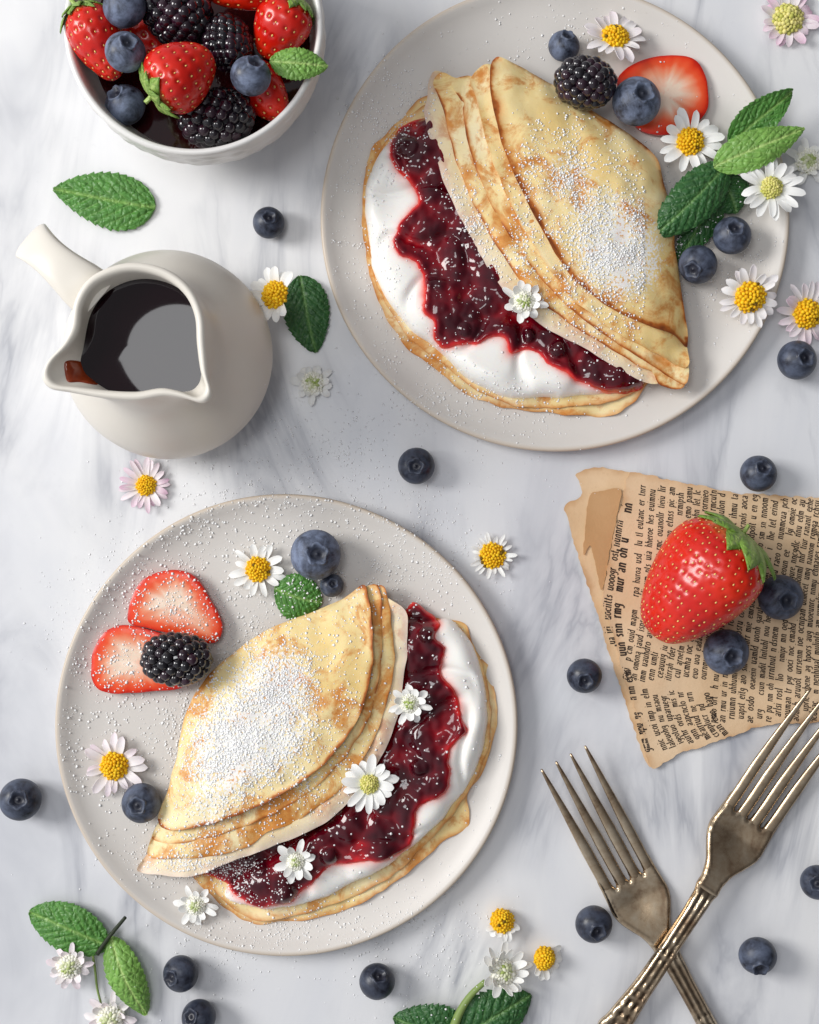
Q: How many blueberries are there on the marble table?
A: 25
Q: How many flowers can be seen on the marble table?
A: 23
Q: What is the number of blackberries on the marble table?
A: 5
